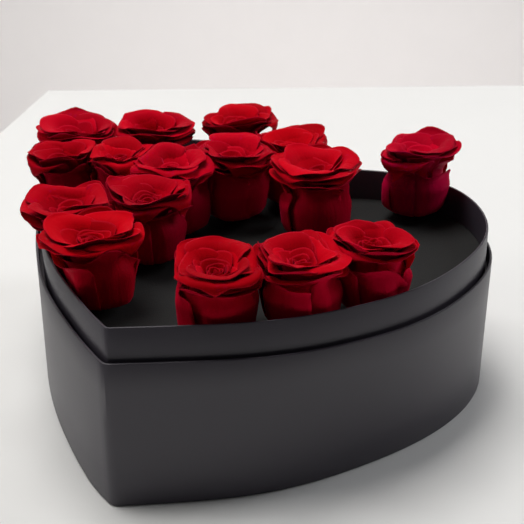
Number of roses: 16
